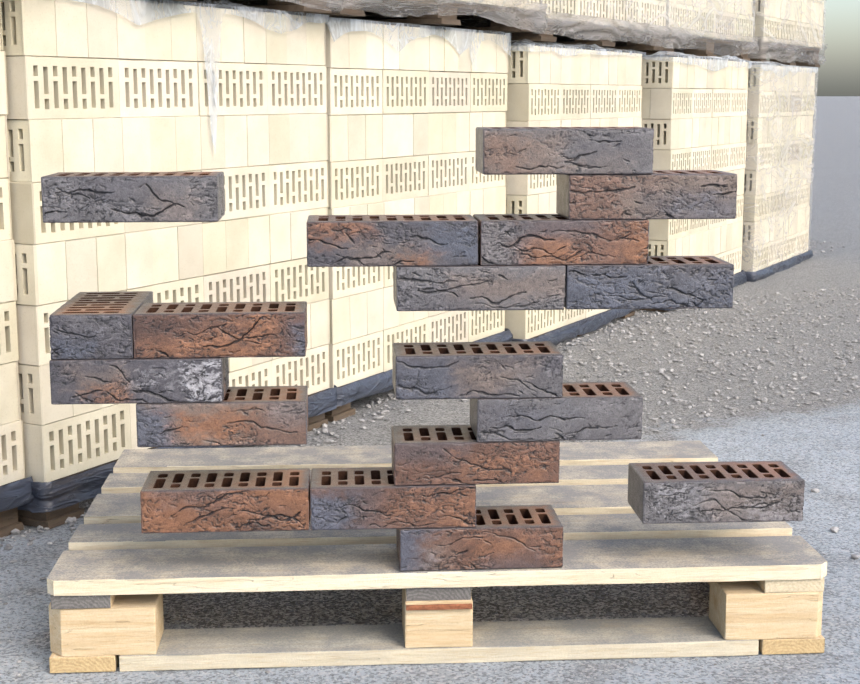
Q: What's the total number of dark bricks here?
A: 18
